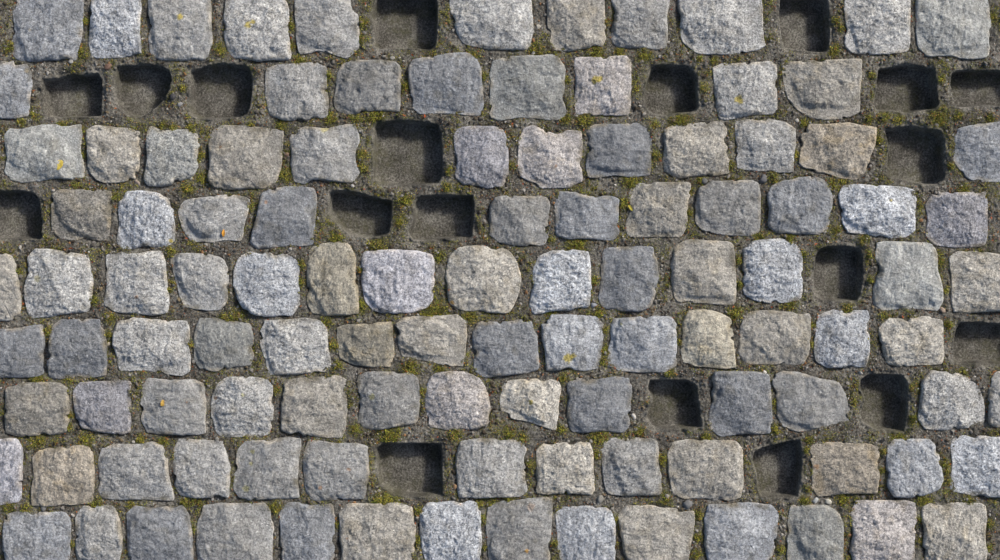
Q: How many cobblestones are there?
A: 110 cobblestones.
